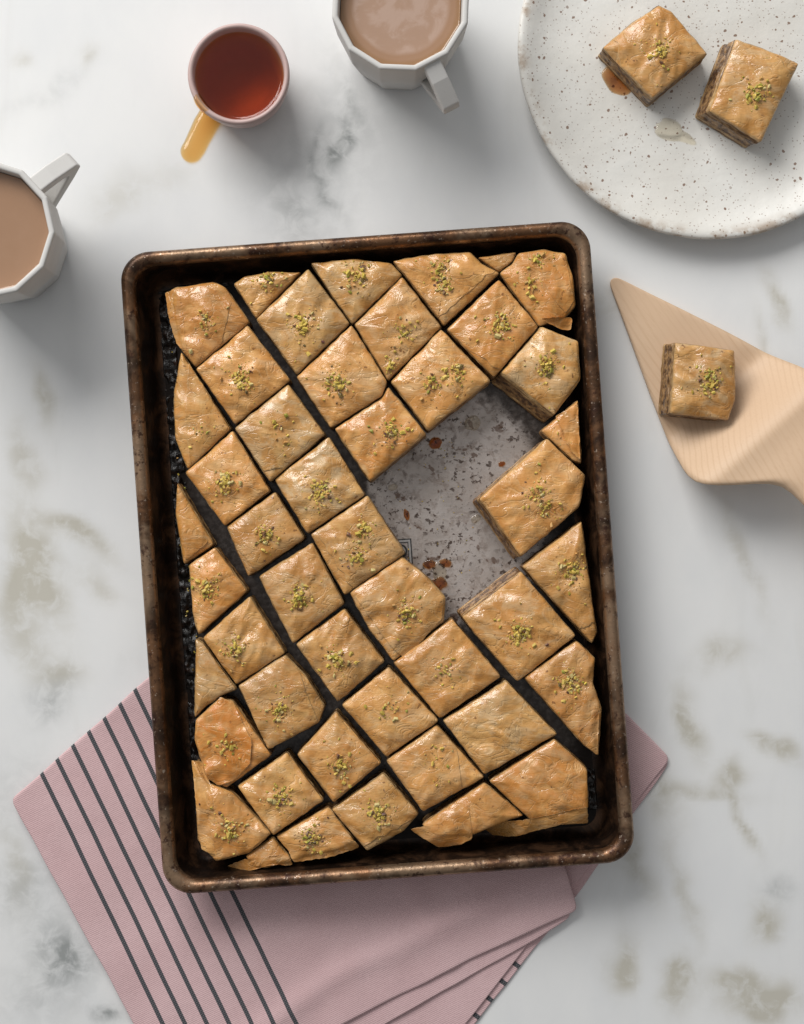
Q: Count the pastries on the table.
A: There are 49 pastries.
